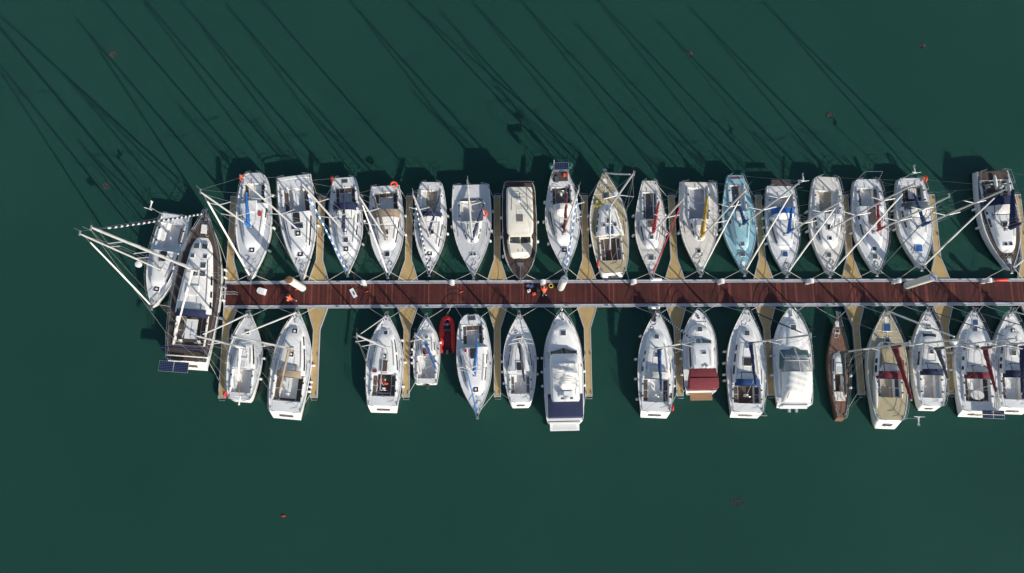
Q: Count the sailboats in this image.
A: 31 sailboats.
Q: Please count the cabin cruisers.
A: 4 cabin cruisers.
